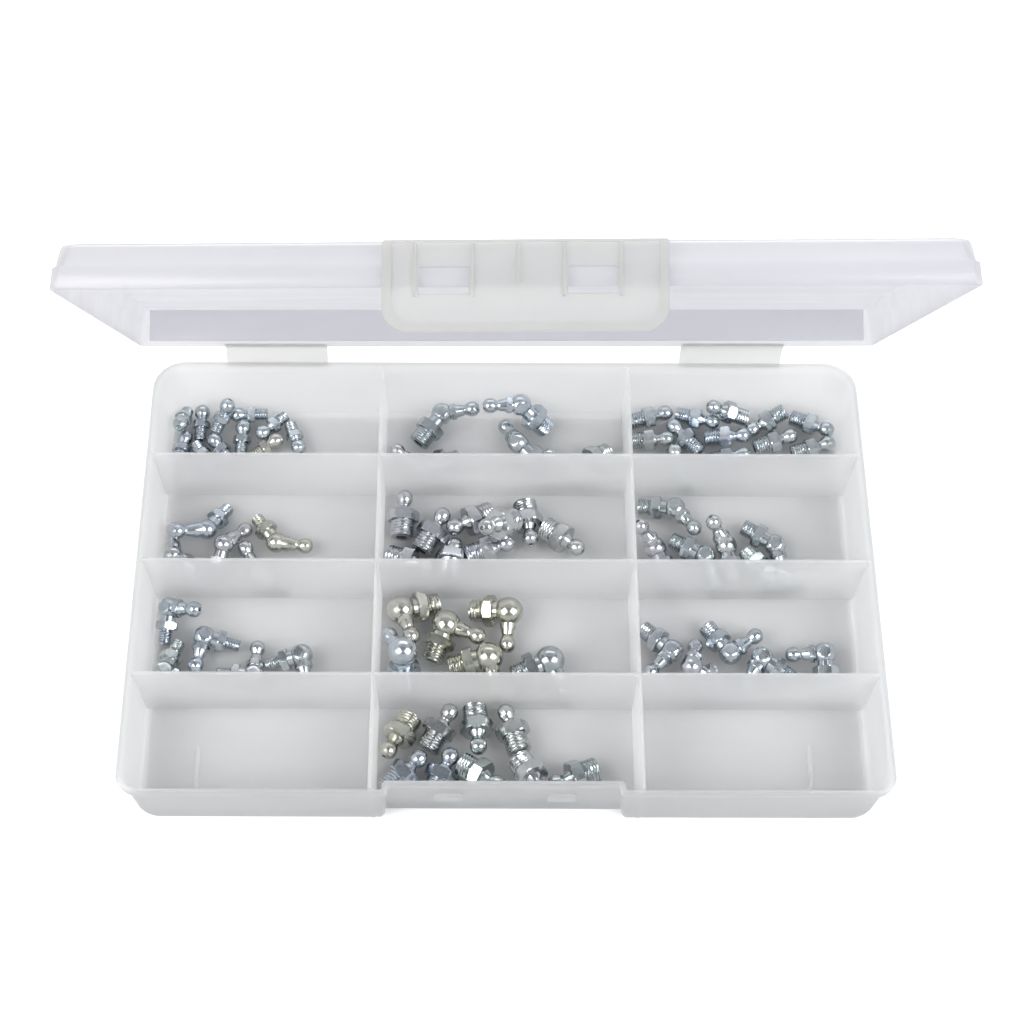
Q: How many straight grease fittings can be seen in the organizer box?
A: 41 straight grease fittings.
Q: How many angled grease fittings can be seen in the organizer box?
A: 32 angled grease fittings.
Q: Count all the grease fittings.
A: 73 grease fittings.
